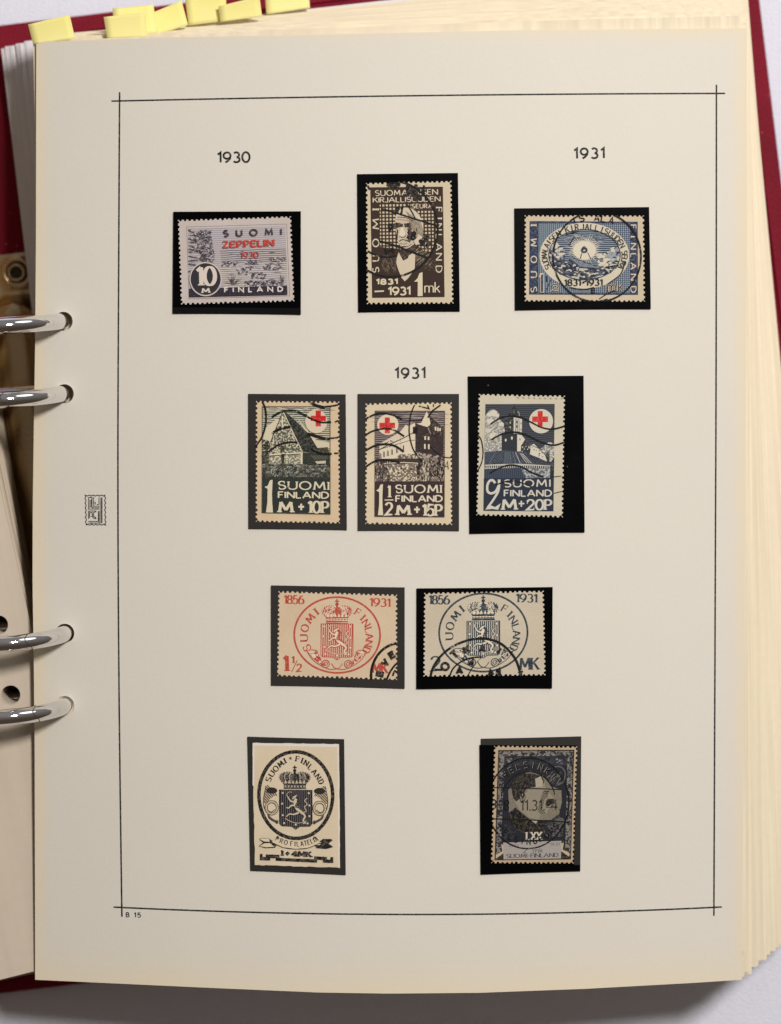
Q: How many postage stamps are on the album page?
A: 10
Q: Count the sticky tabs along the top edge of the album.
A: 7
